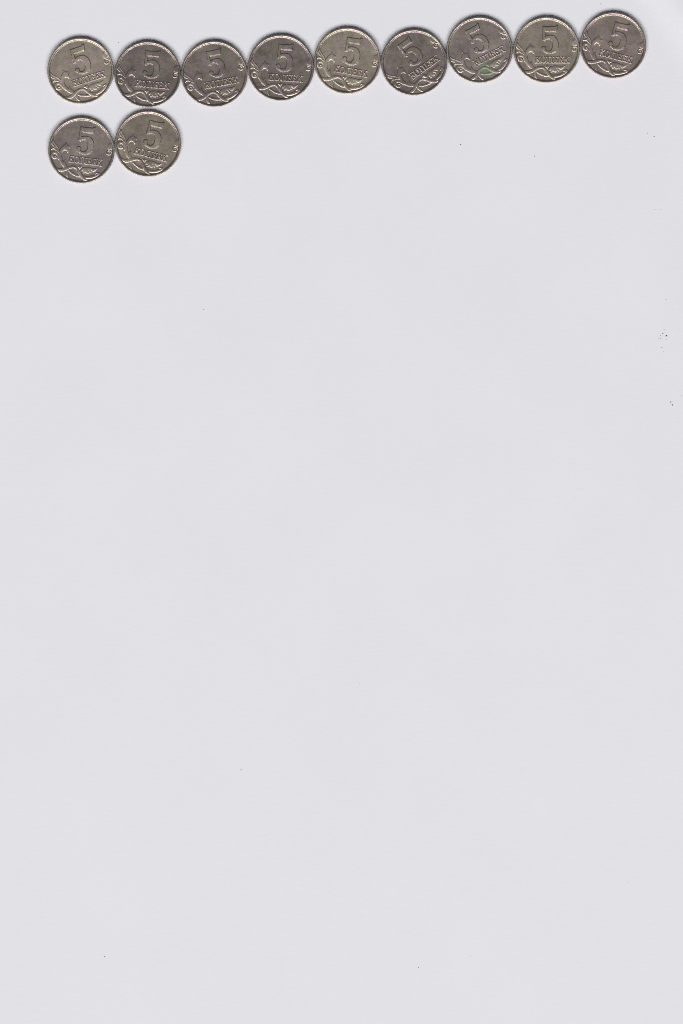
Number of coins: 11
